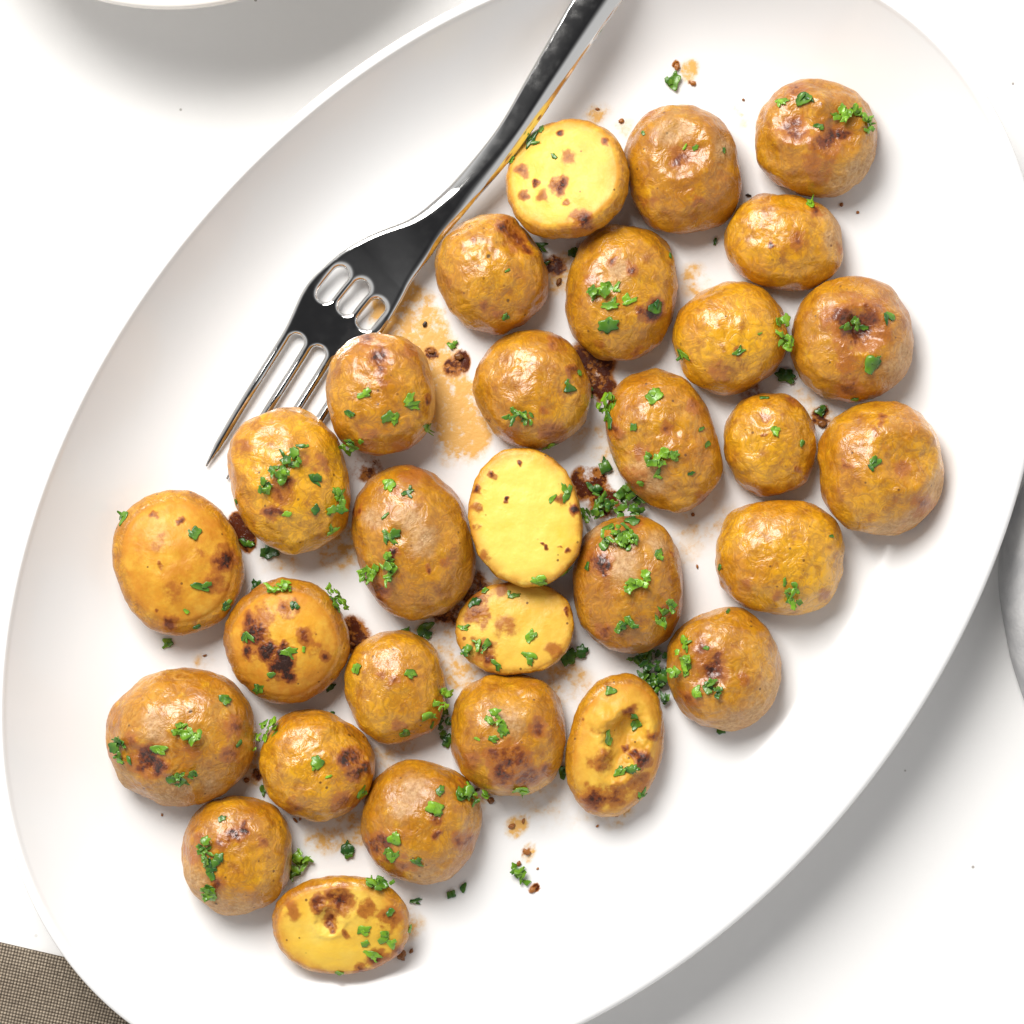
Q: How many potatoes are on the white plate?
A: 30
